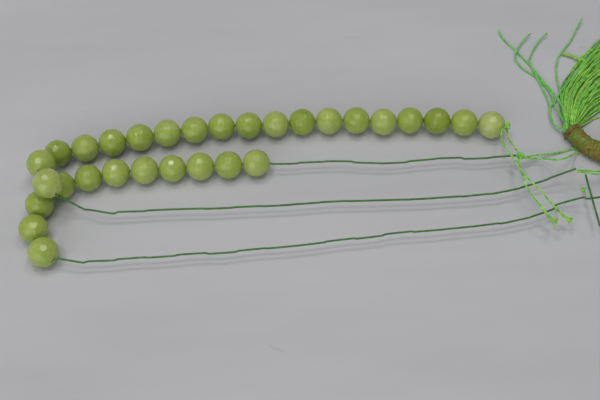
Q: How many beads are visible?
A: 30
